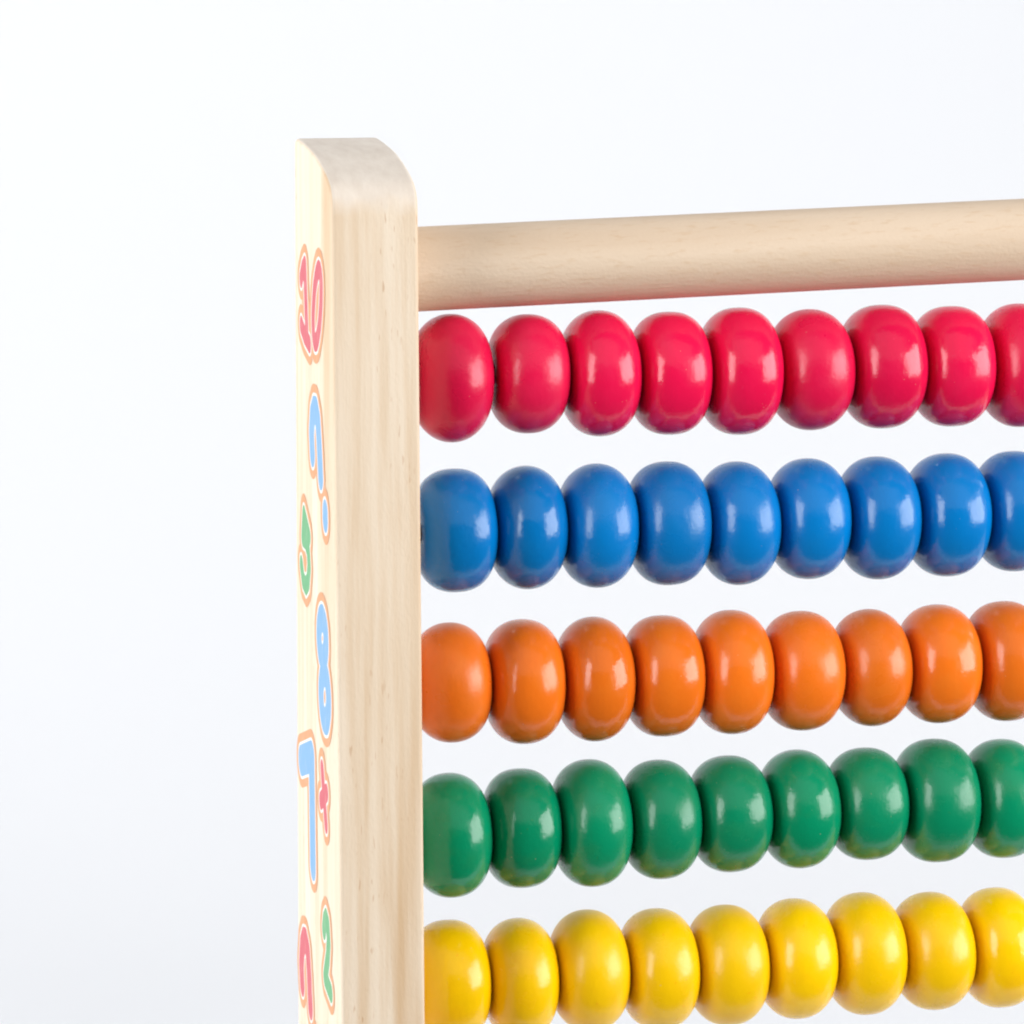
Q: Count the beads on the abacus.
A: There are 45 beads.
